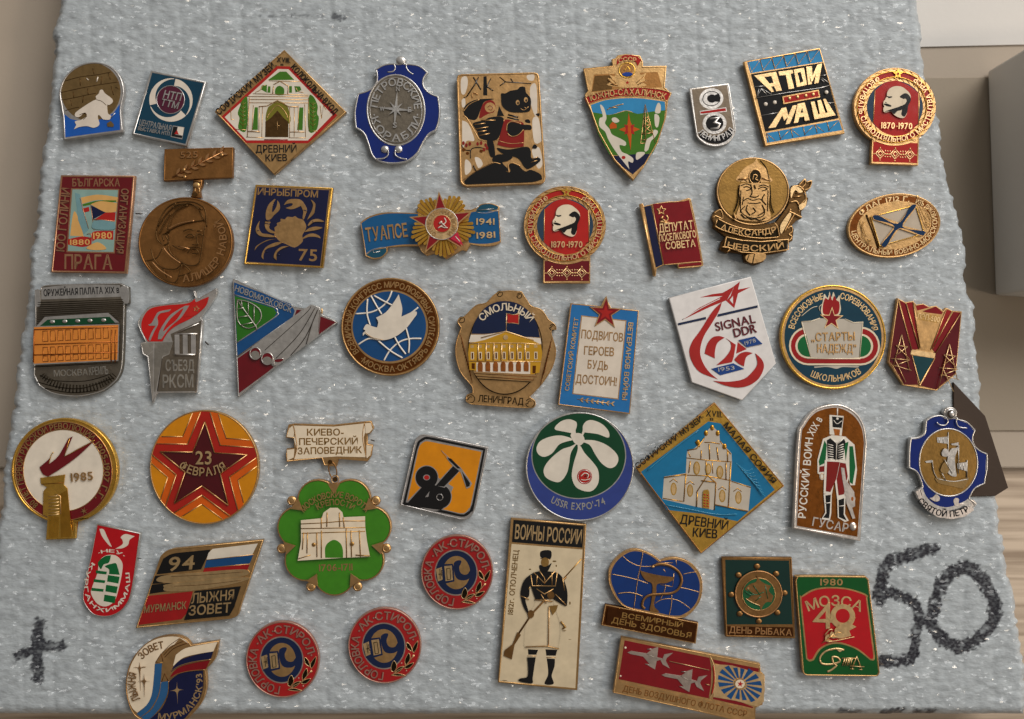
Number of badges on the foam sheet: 45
